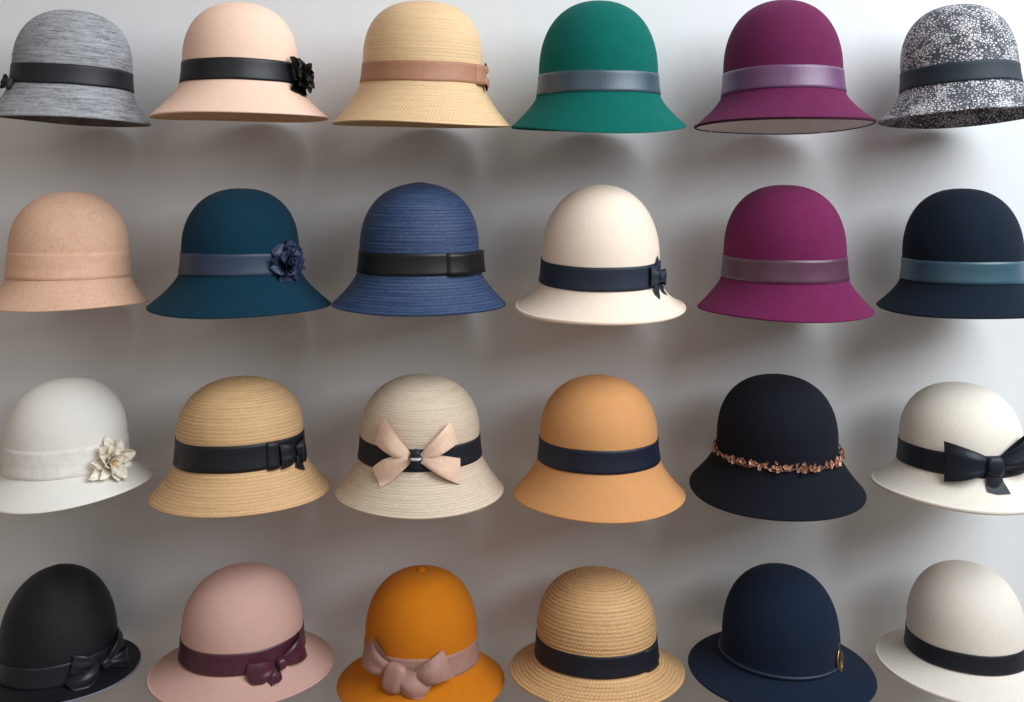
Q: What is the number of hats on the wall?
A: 24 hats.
